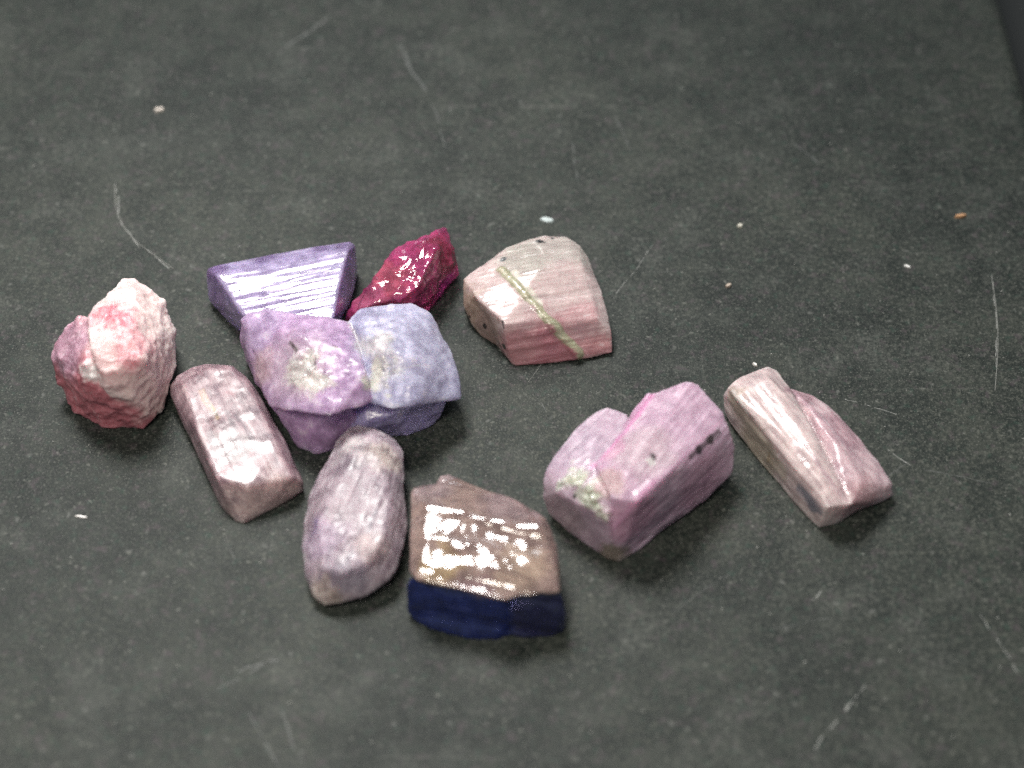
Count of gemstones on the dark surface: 10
